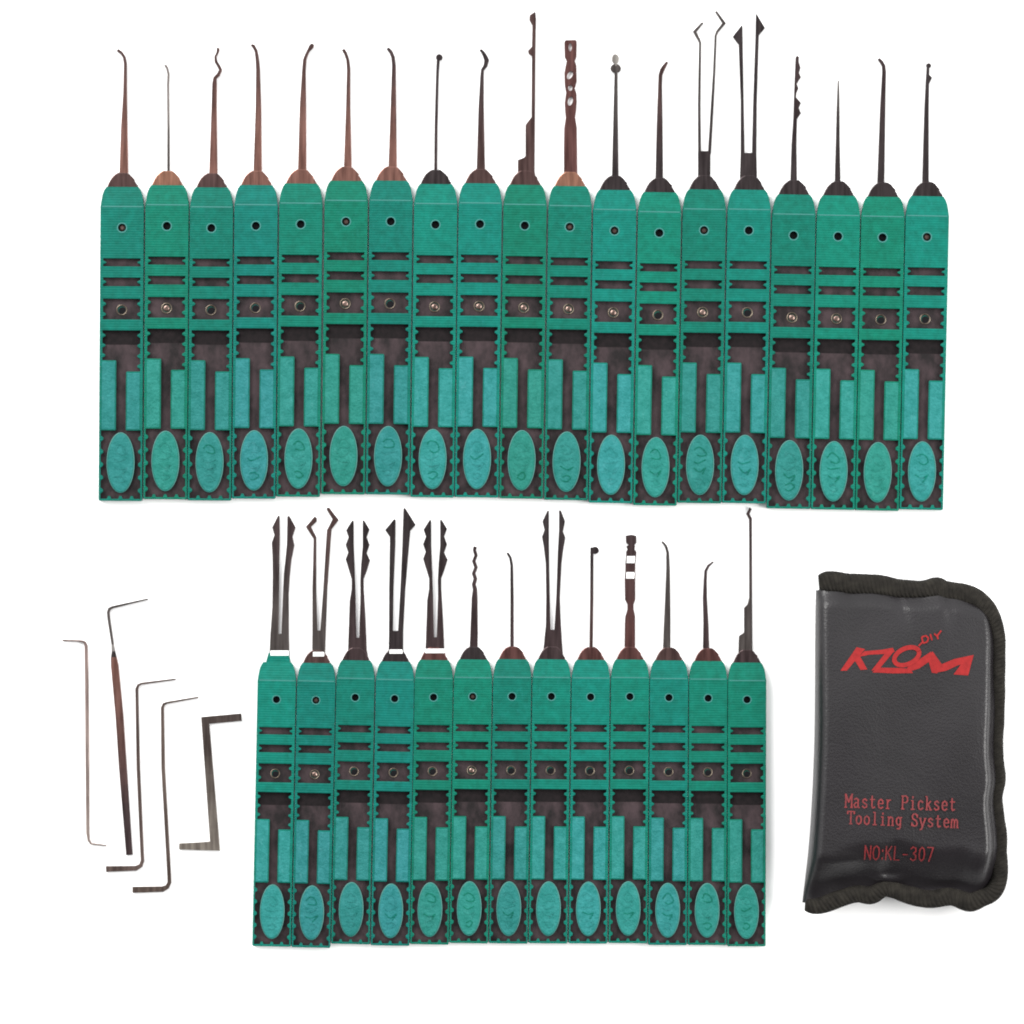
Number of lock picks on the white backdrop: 32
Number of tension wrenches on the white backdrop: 5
